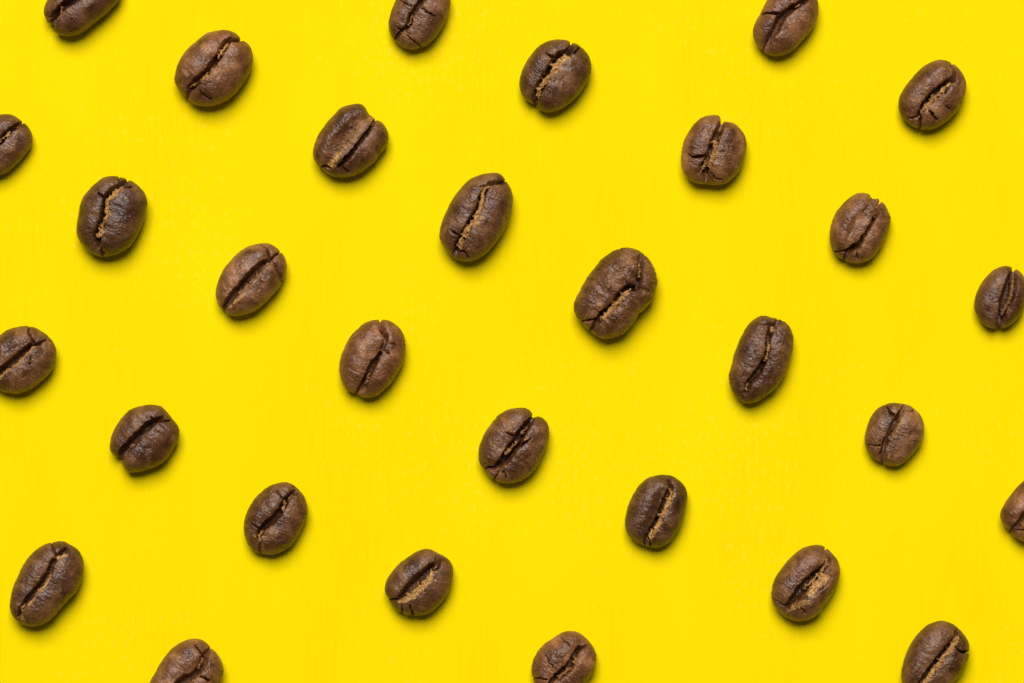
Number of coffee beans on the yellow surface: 30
